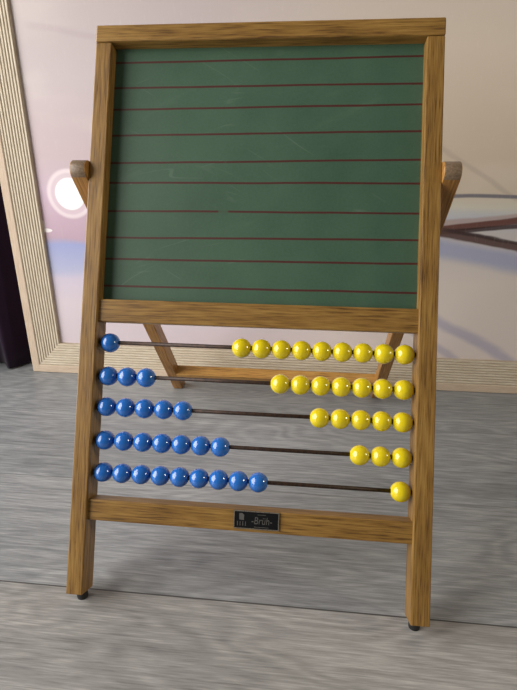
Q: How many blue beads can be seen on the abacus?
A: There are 25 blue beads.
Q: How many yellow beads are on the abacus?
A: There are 25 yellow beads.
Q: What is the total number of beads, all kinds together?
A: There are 50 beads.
